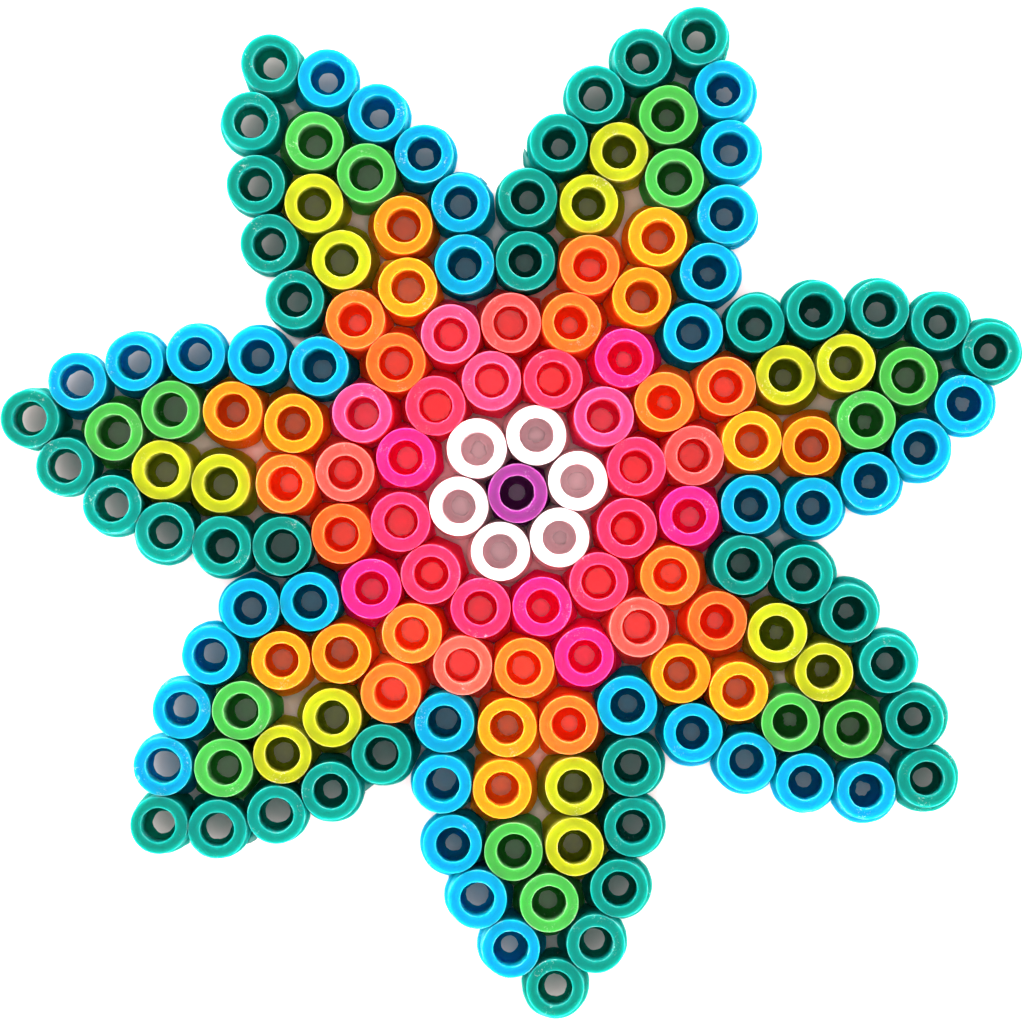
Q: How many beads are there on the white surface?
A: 159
